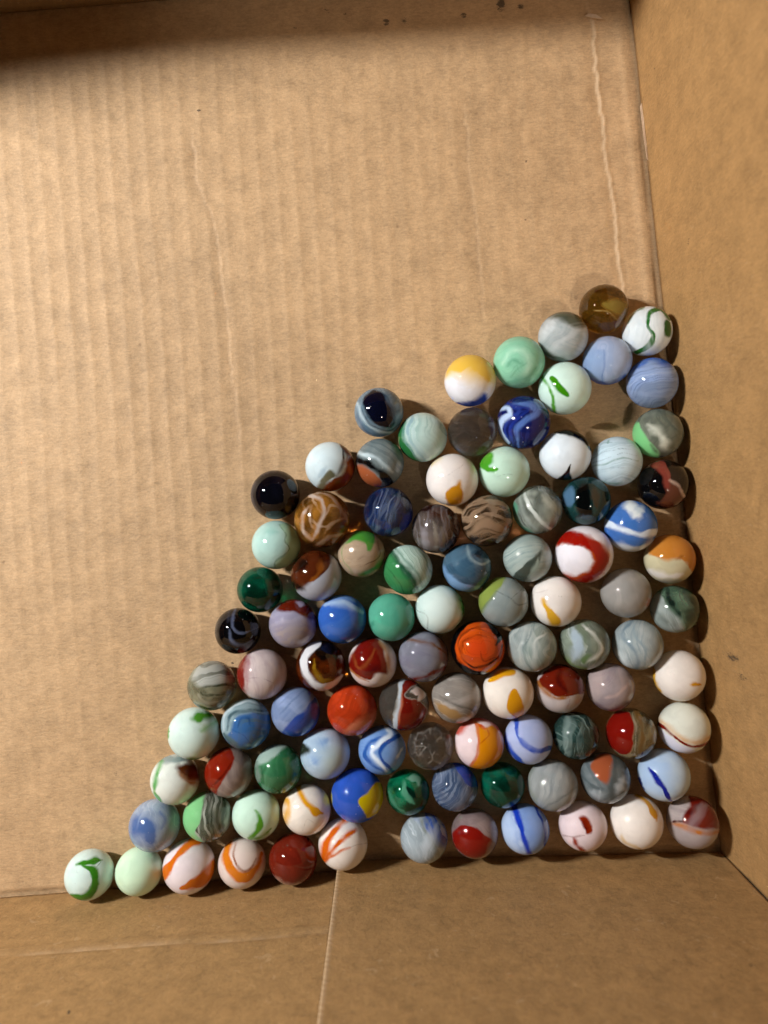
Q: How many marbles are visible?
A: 99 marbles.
